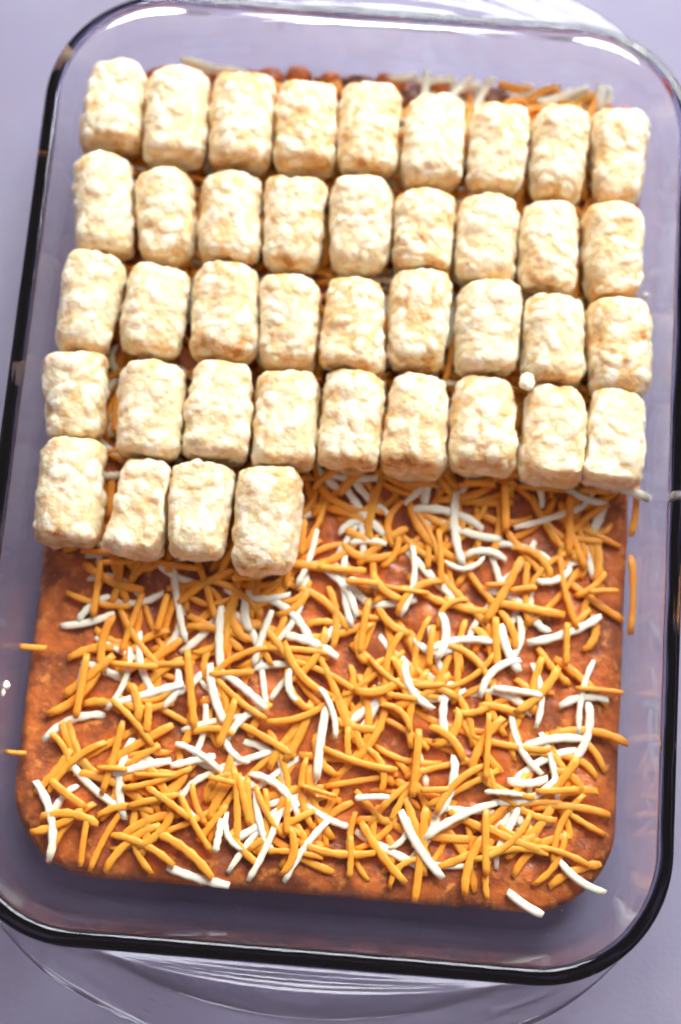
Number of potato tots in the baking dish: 40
